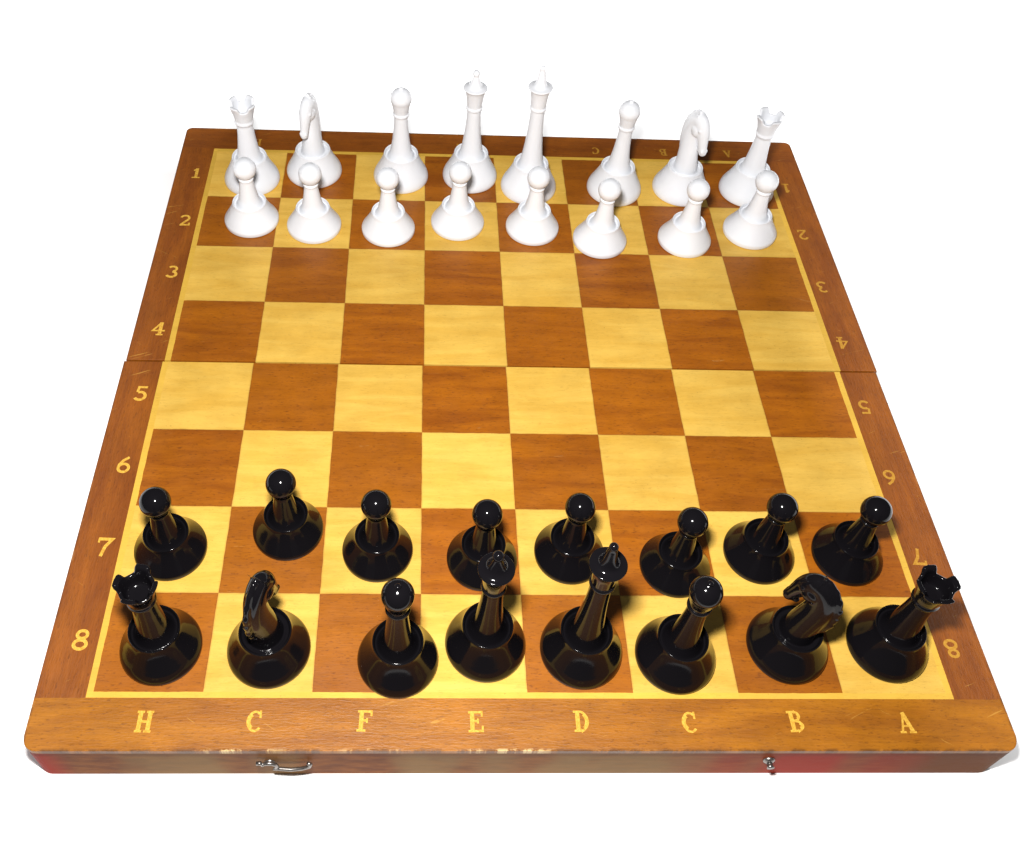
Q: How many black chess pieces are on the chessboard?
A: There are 16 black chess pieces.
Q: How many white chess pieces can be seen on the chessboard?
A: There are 16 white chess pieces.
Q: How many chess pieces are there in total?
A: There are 32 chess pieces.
